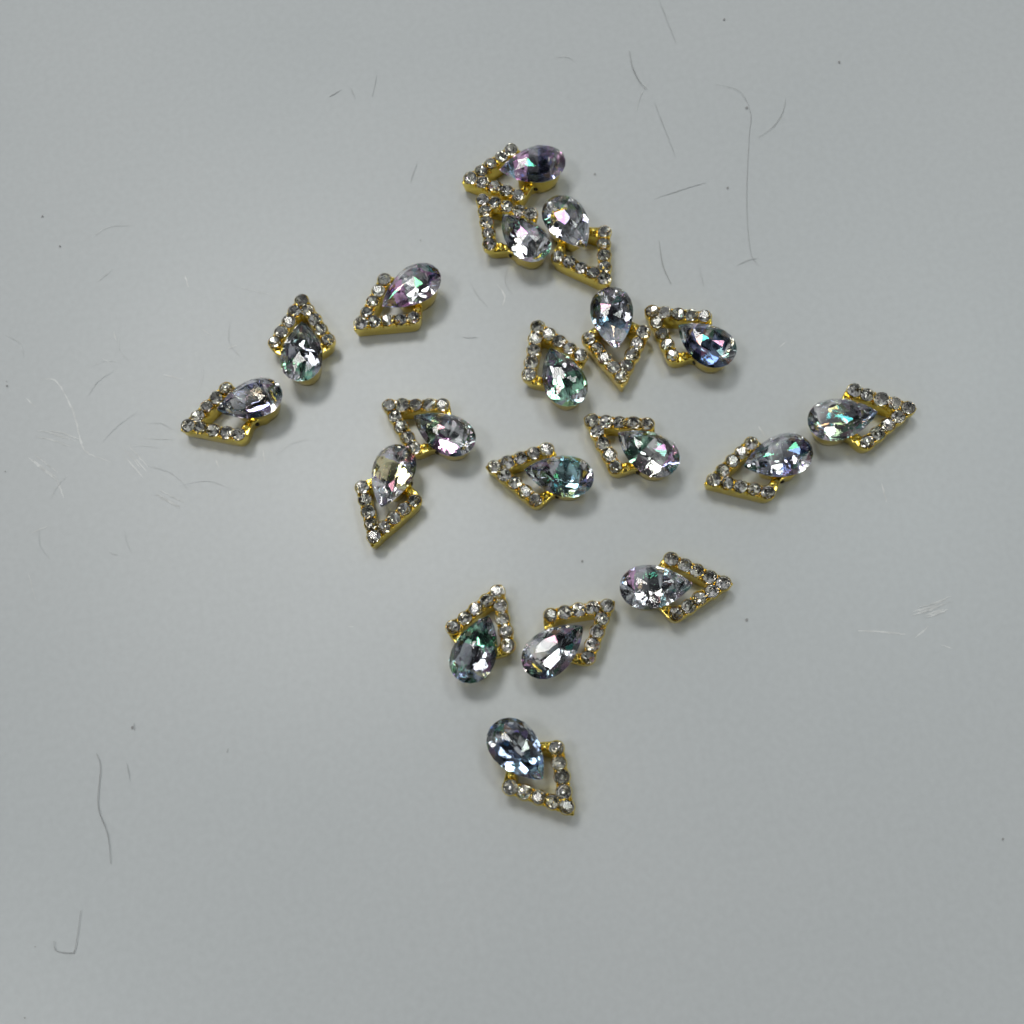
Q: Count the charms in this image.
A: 19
